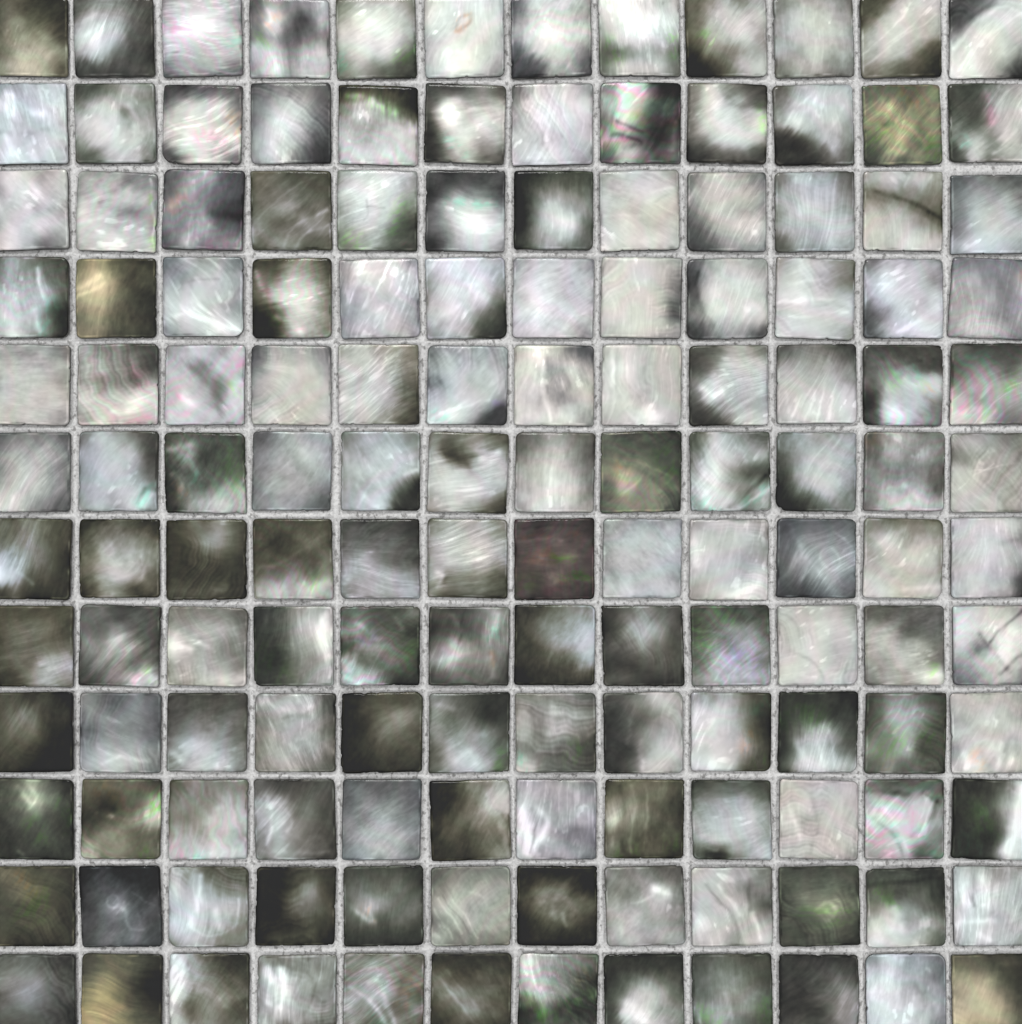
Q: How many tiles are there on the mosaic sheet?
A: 144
